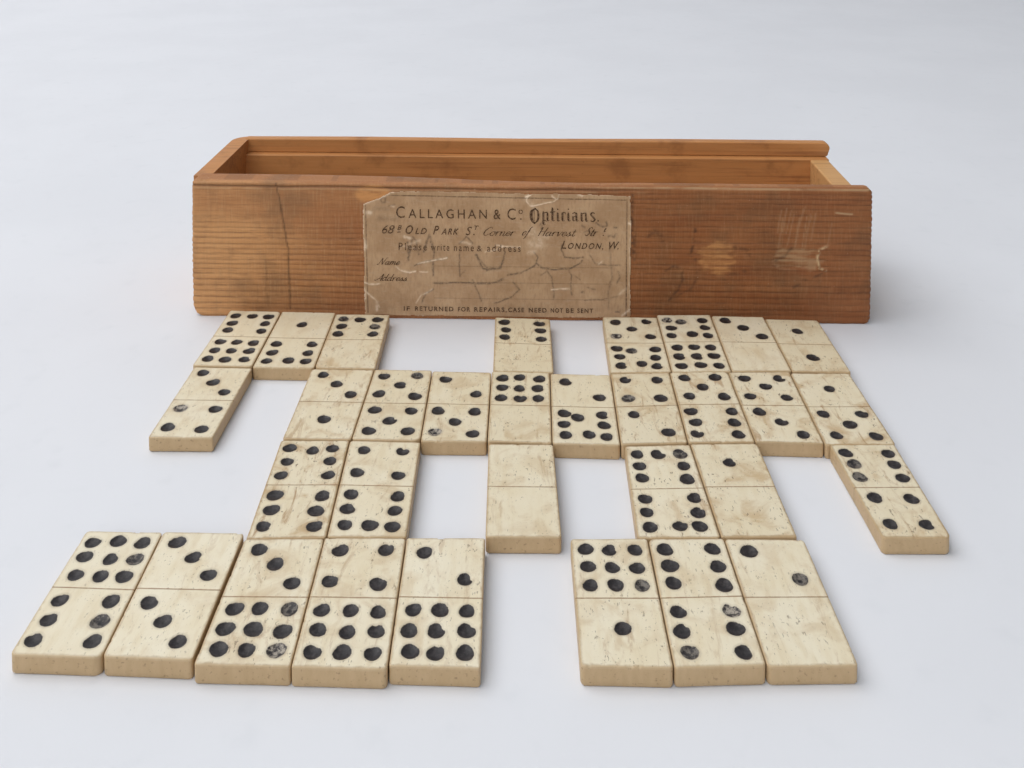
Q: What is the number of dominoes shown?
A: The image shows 32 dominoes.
